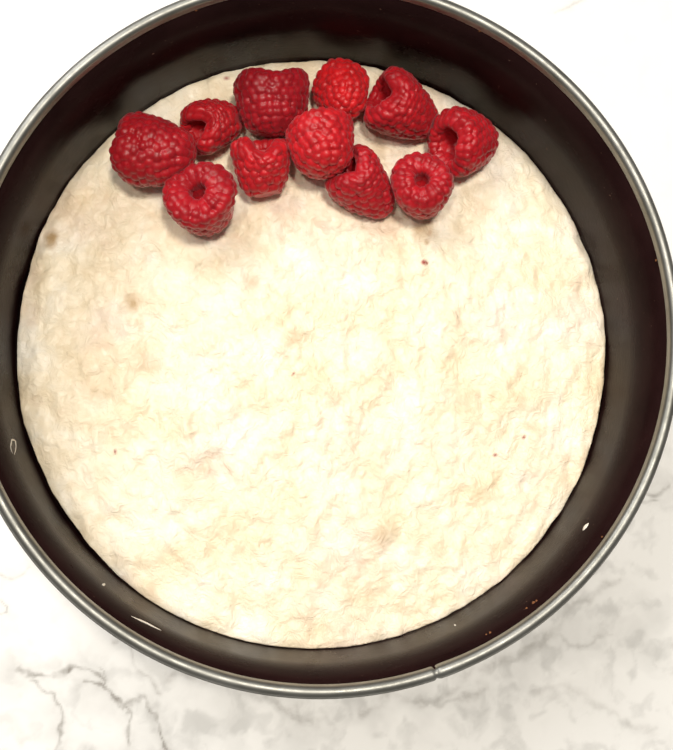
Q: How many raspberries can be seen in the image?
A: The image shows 11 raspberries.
